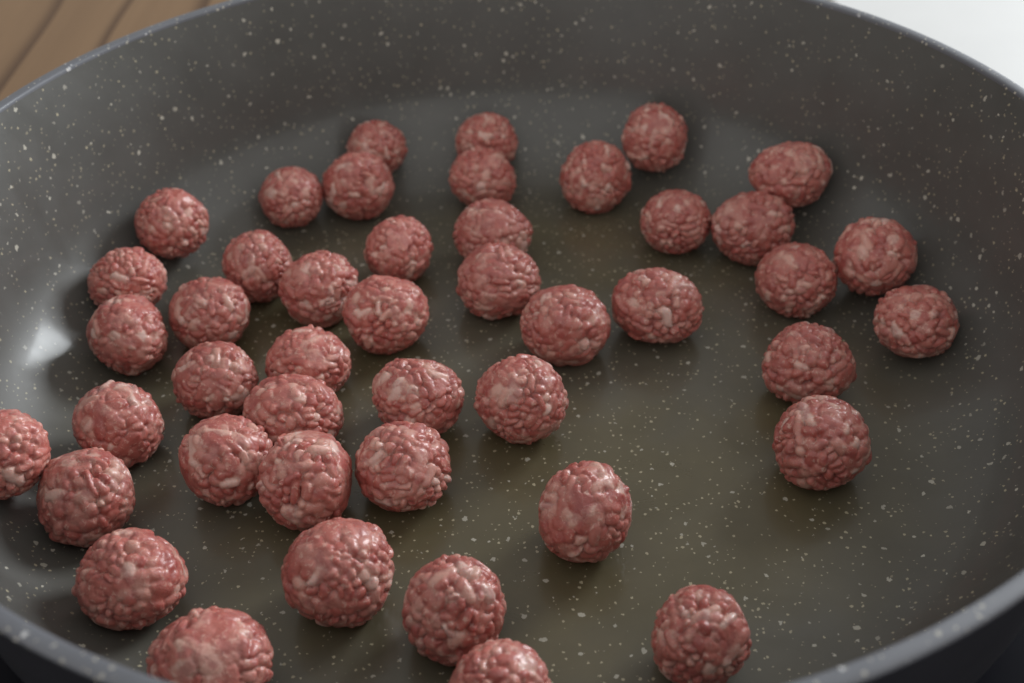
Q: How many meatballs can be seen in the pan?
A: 45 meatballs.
